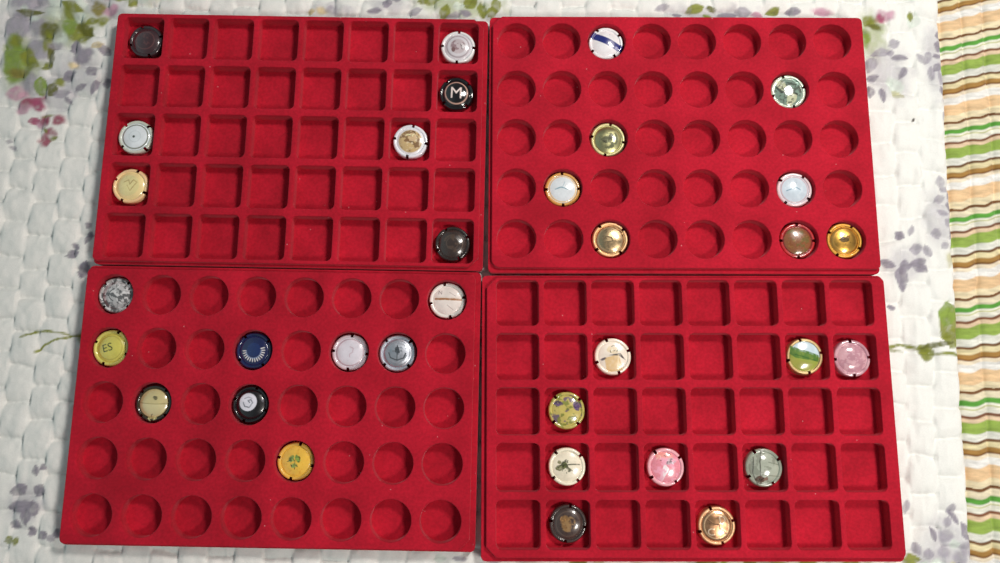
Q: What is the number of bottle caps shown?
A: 33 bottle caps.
